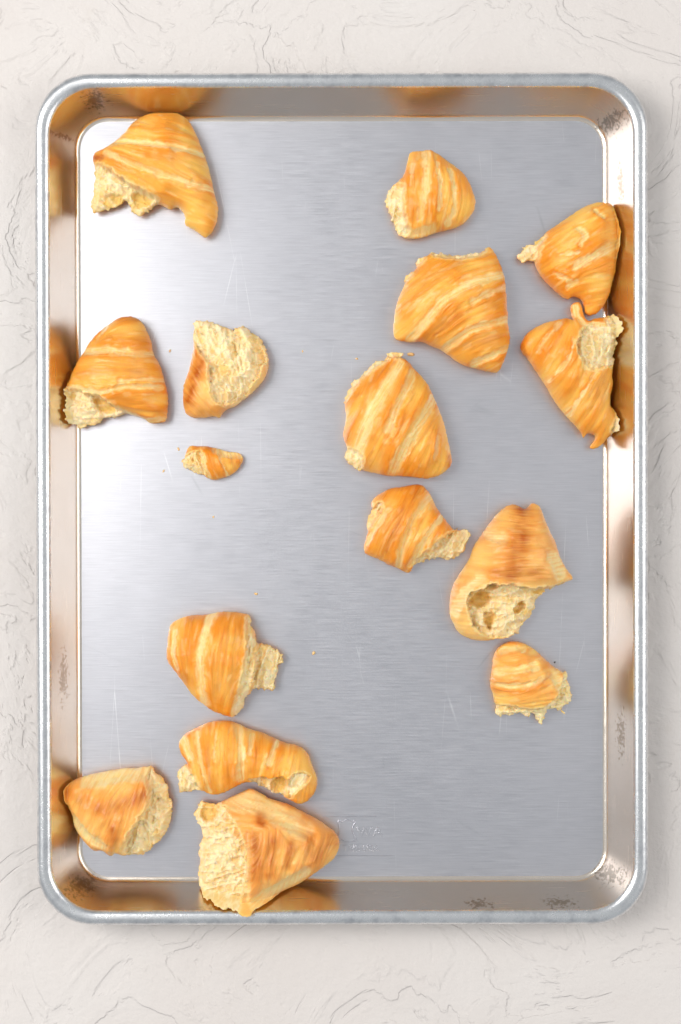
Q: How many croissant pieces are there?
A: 16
